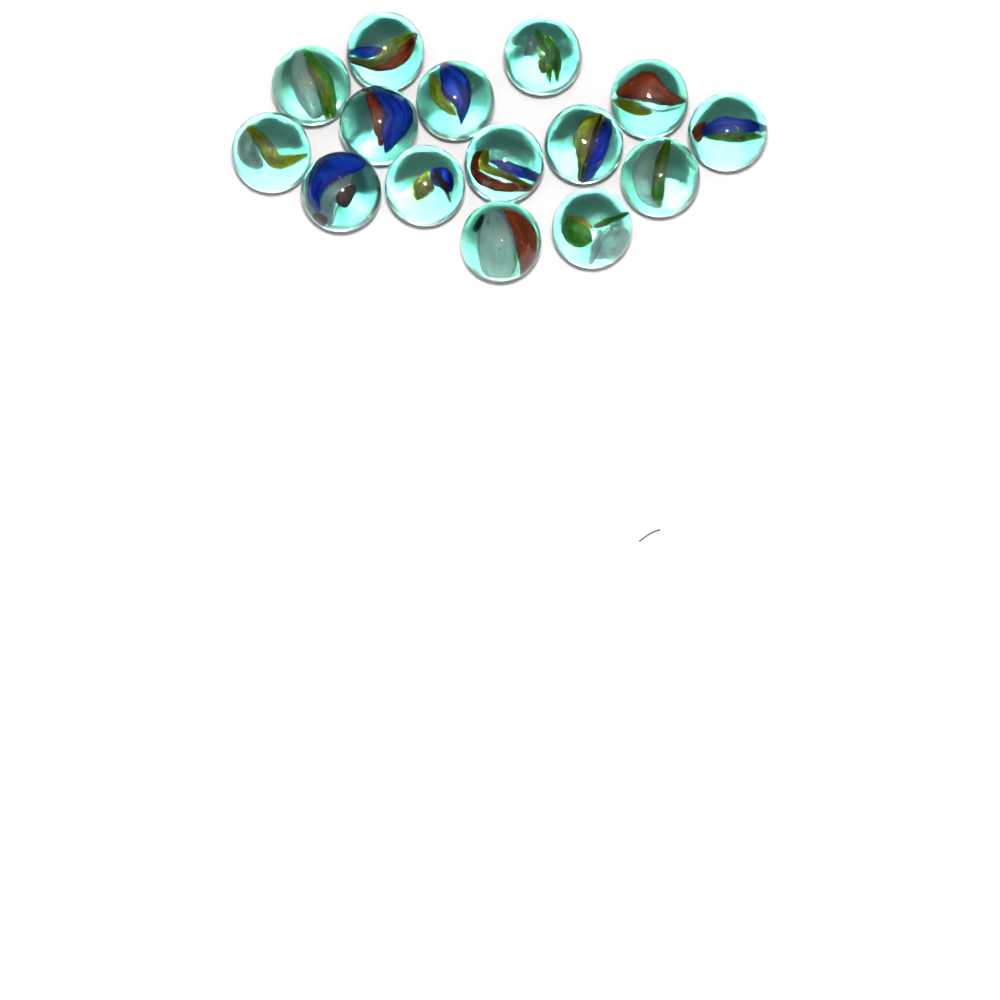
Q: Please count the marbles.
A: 15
